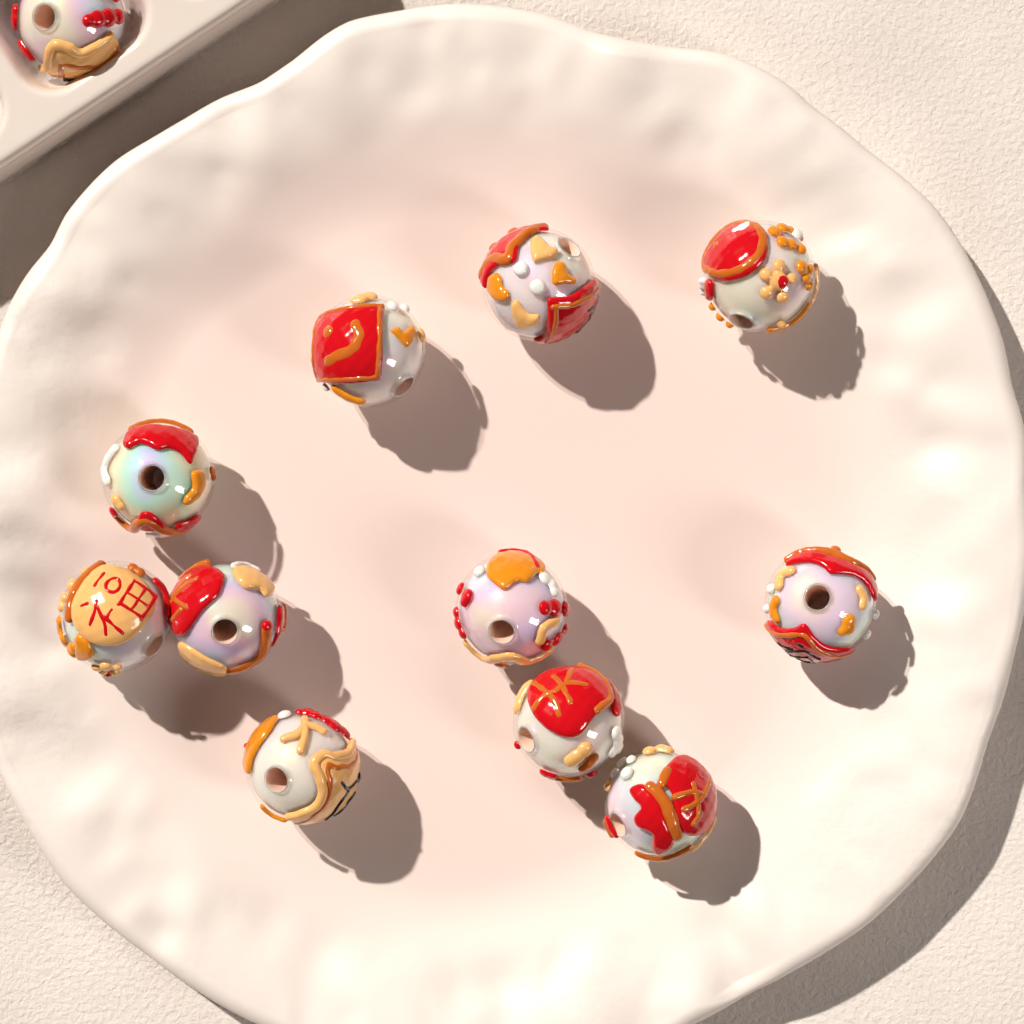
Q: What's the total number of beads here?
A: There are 12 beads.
